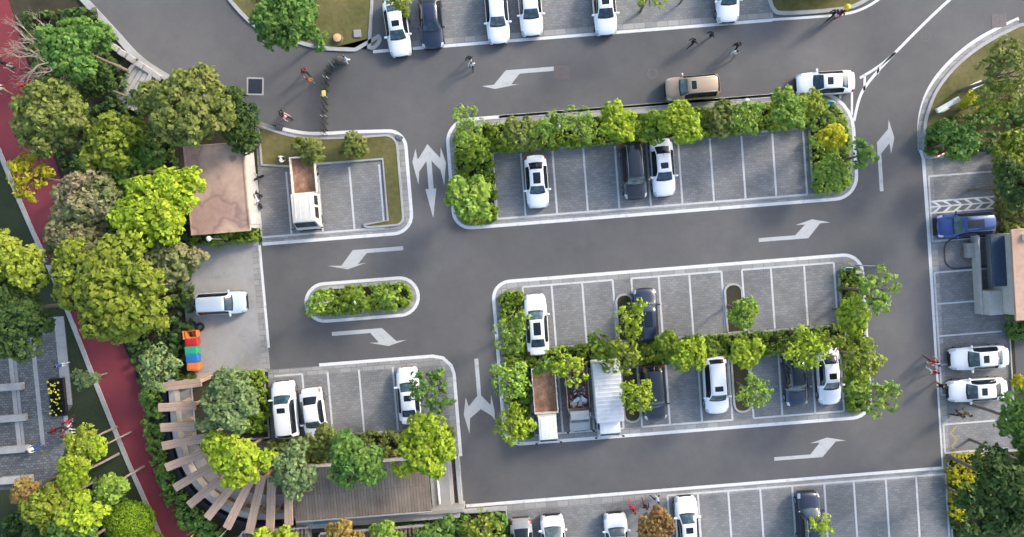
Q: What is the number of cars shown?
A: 29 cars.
